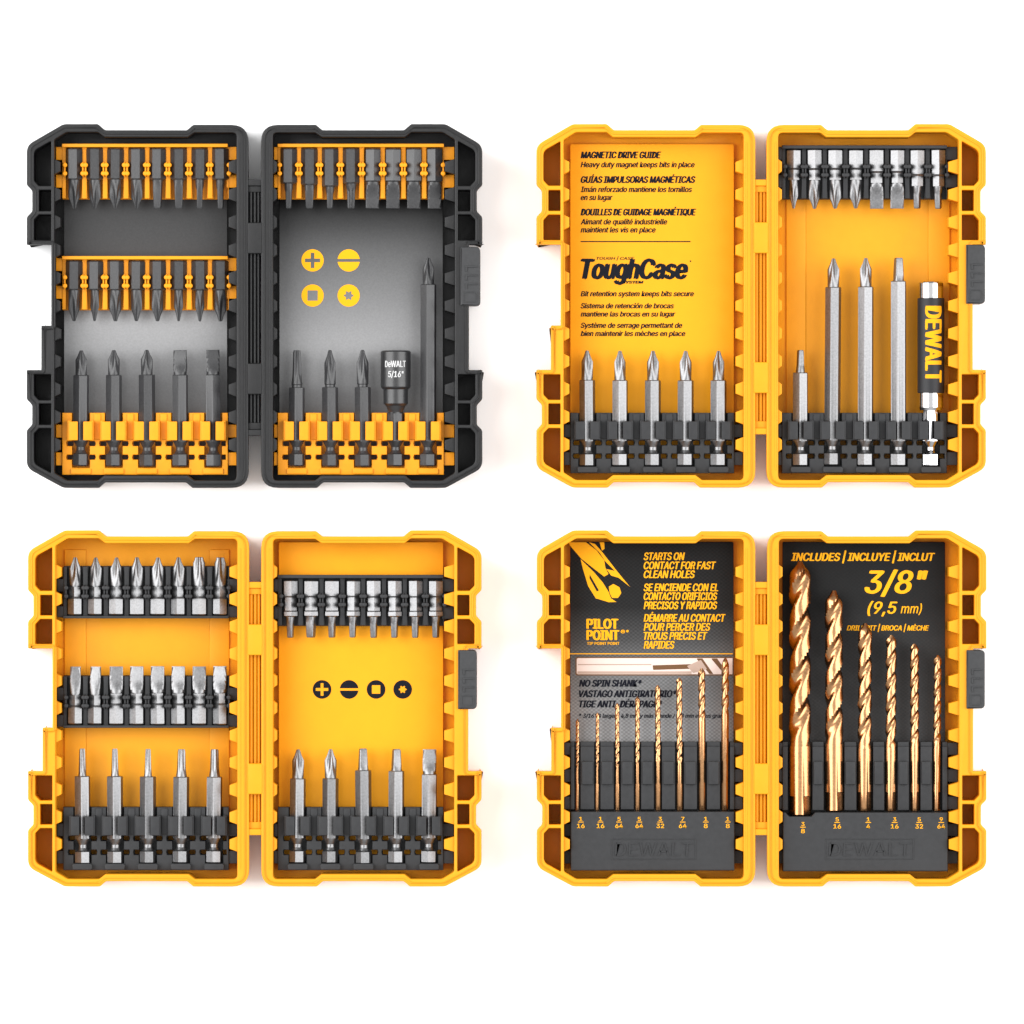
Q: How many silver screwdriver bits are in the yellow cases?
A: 51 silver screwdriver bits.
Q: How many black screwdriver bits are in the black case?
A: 33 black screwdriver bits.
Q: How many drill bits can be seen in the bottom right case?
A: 14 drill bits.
